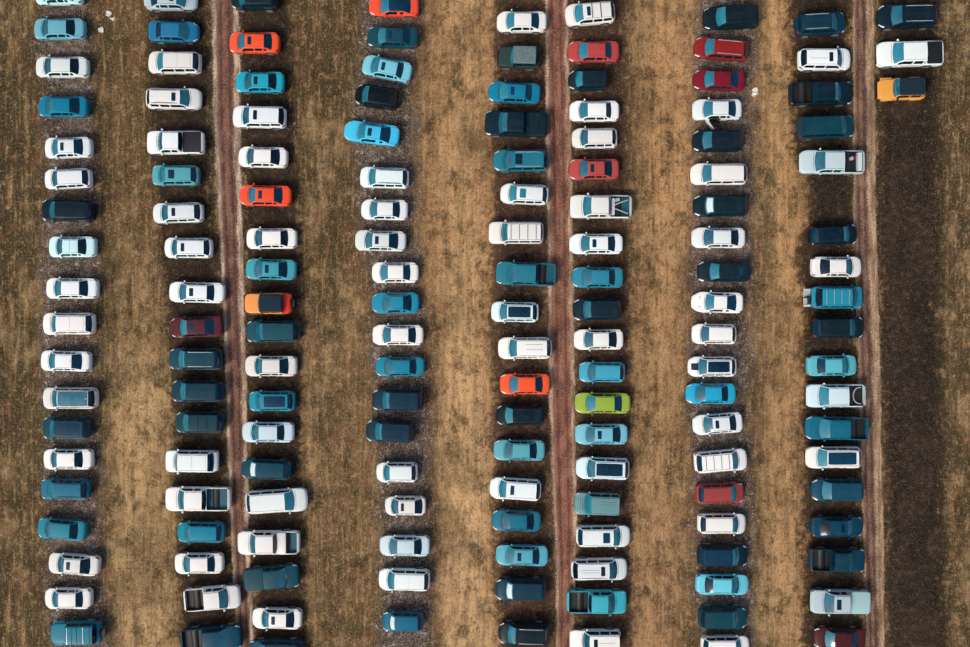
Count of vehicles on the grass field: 156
